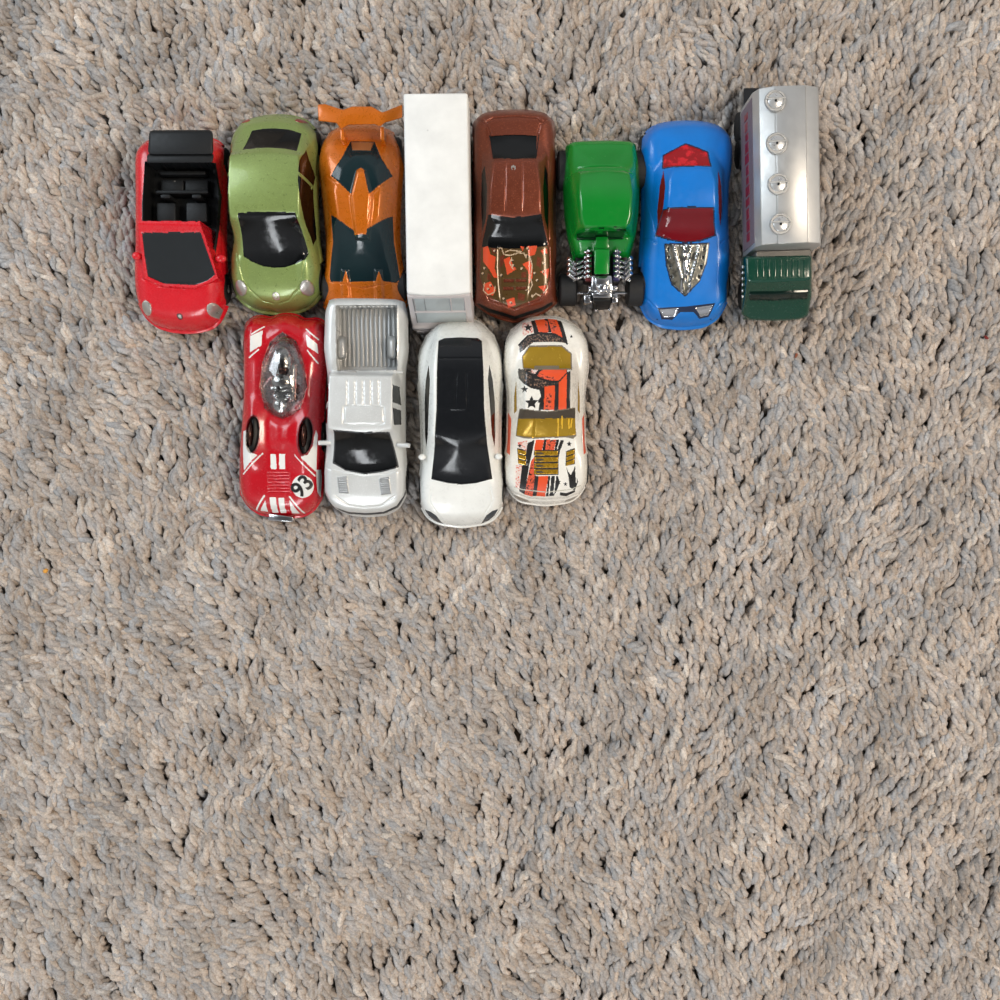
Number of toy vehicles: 12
